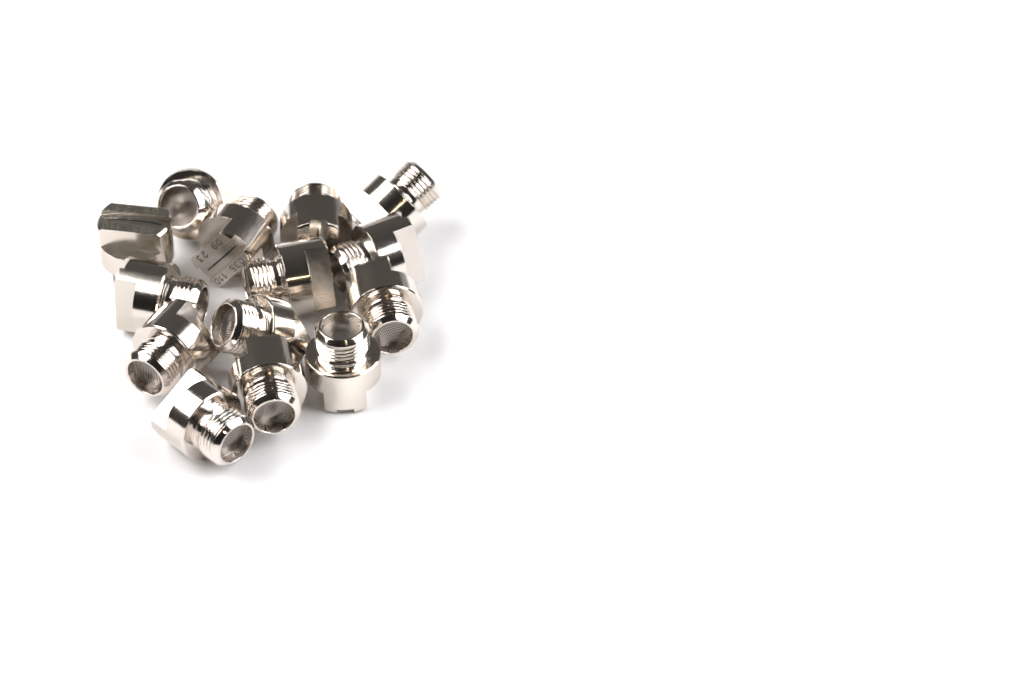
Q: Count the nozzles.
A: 14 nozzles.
